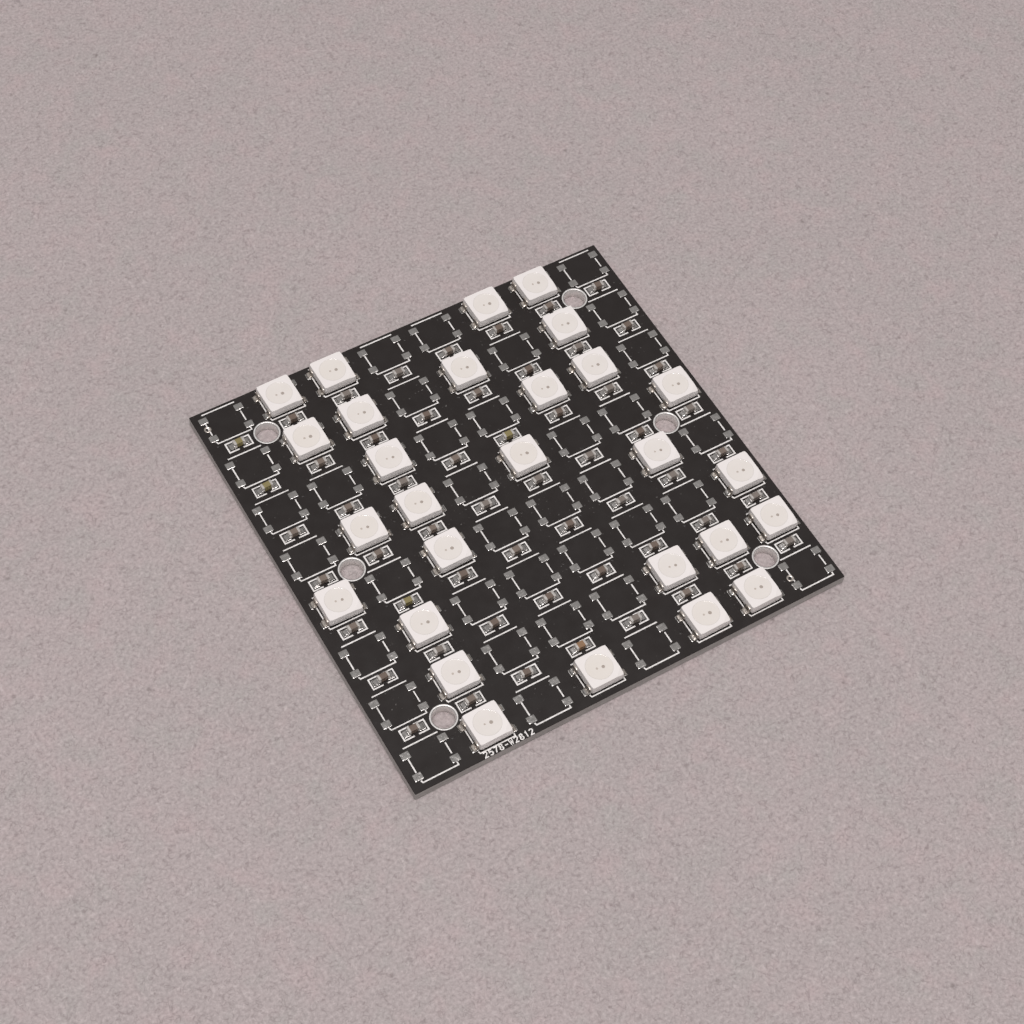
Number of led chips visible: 28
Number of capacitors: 56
